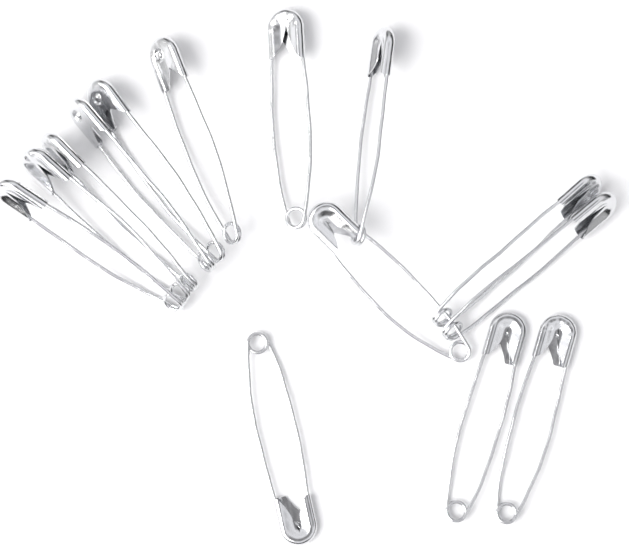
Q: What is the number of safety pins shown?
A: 14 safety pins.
